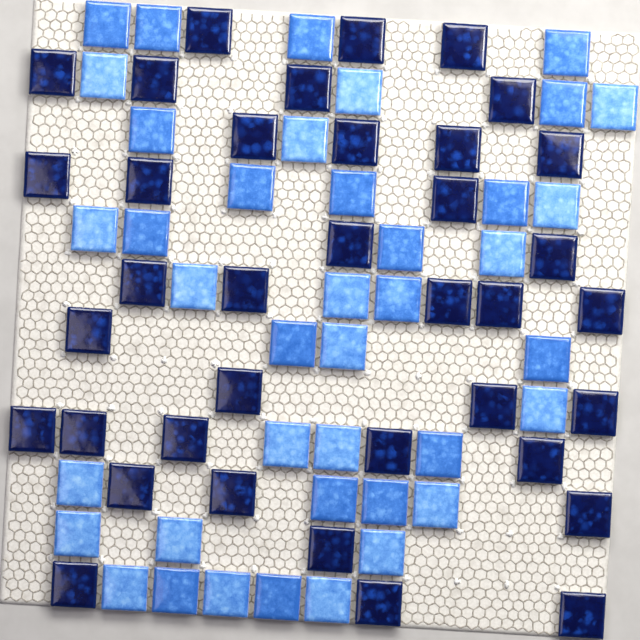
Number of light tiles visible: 40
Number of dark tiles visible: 37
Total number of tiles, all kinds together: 77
